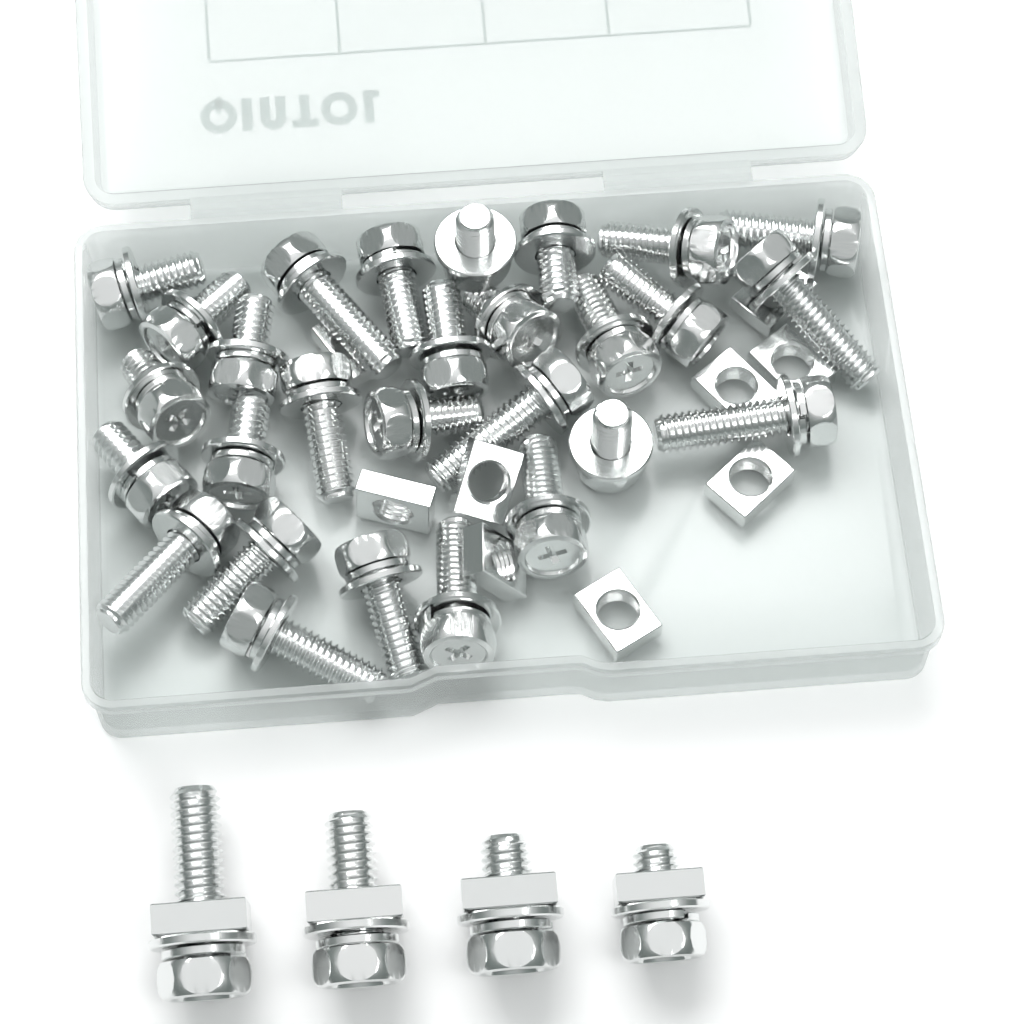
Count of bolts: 32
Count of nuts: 13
